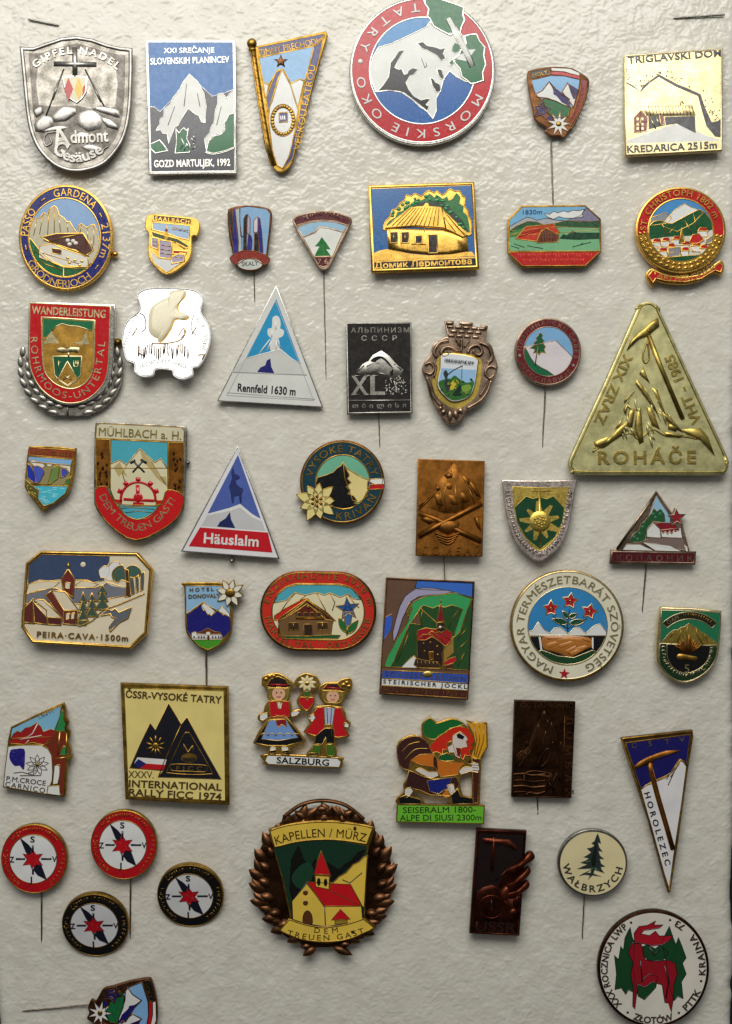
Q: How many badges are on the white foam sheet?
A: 48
